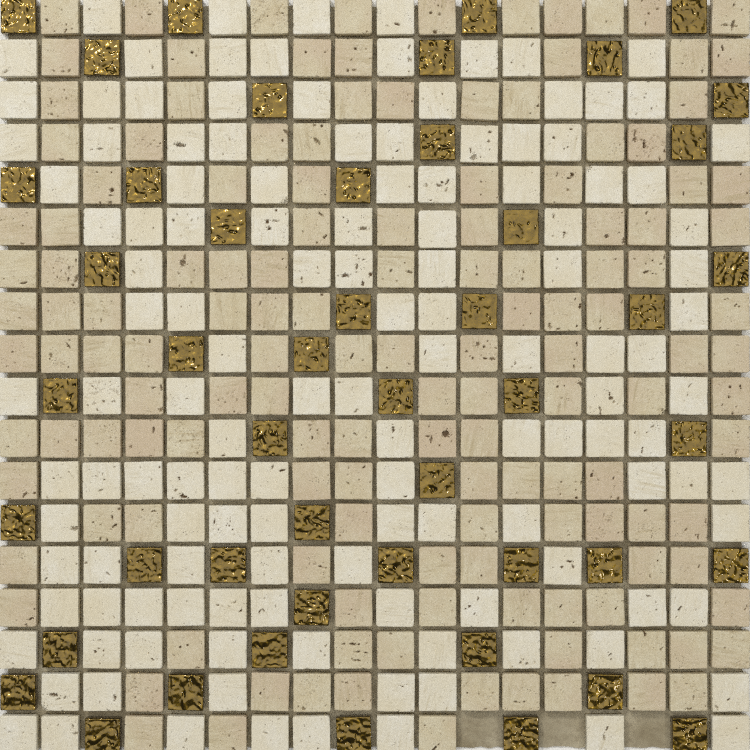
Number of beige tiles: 141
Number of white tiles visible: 132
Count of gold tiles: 48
